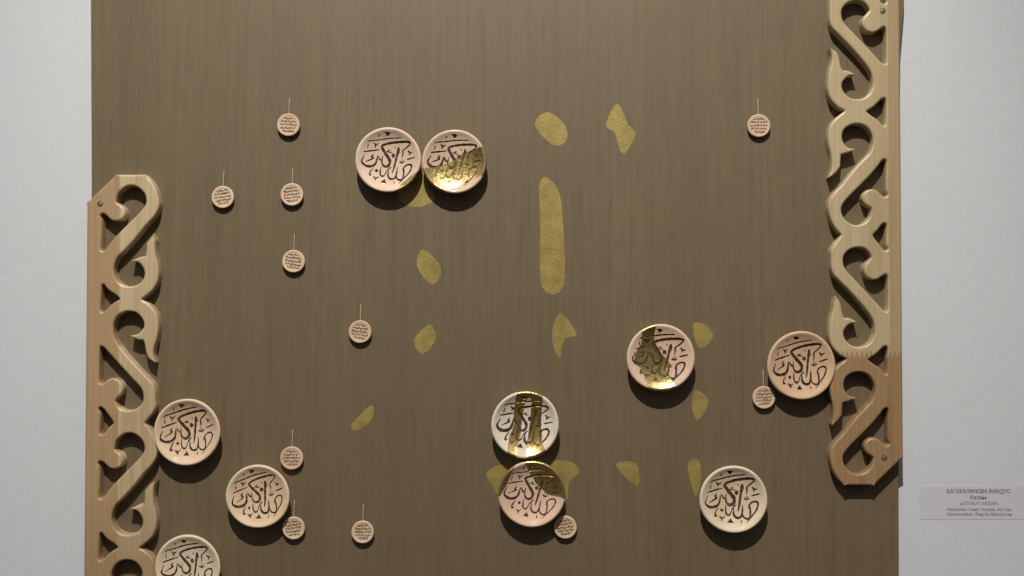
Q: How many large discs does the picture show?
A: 10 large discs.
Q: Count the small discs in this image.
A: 11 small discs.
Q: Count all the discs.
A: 21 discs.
